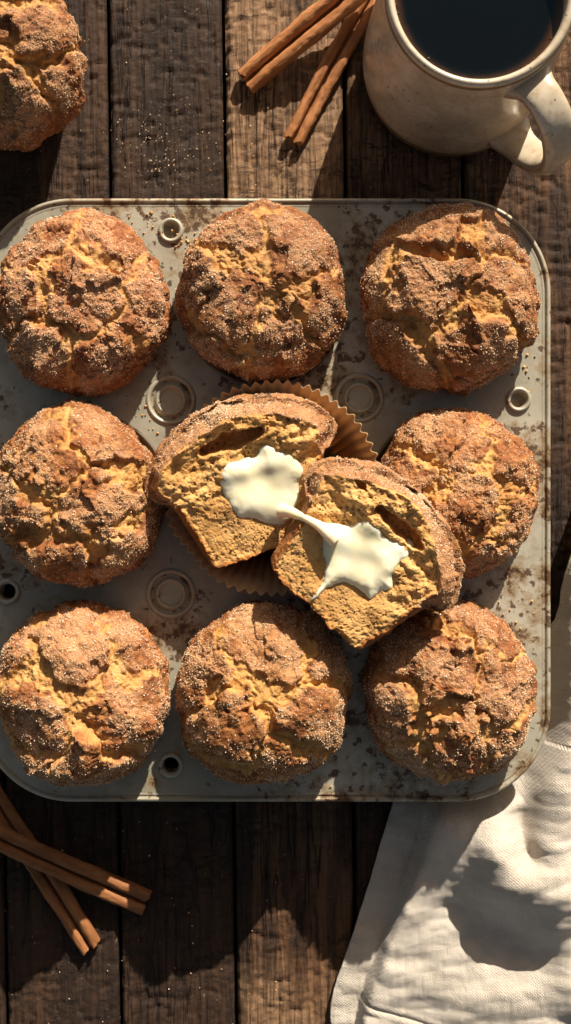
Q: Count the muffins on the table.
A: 10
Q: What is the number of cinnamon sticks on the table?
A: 4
